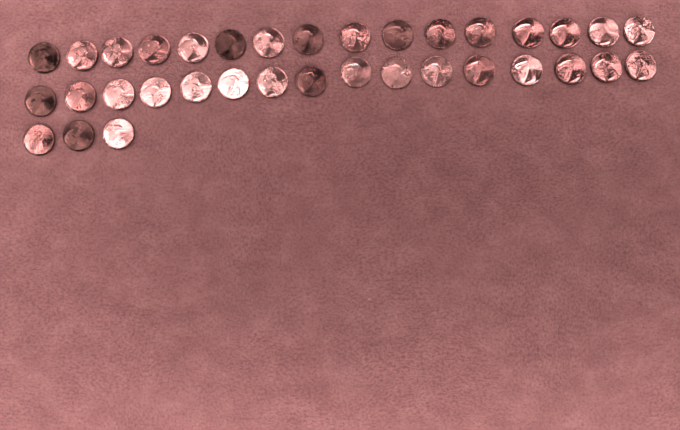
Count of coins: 35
